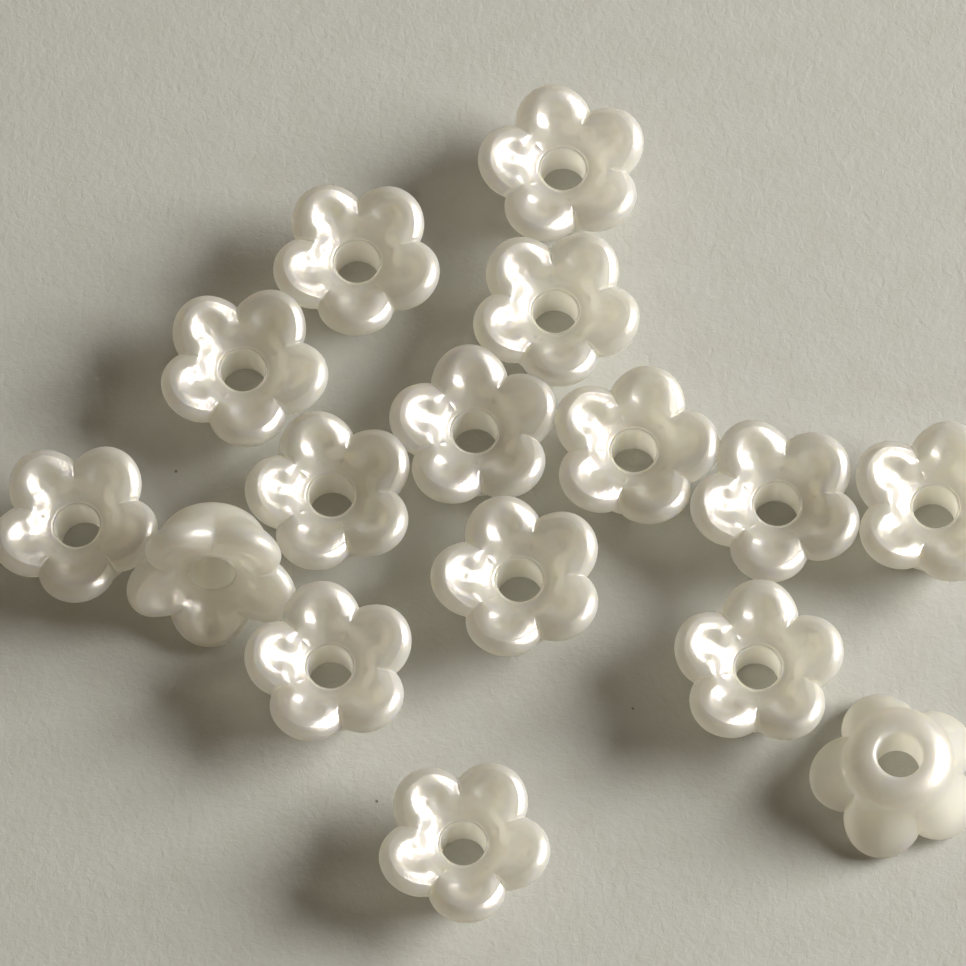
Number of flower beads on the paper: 16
